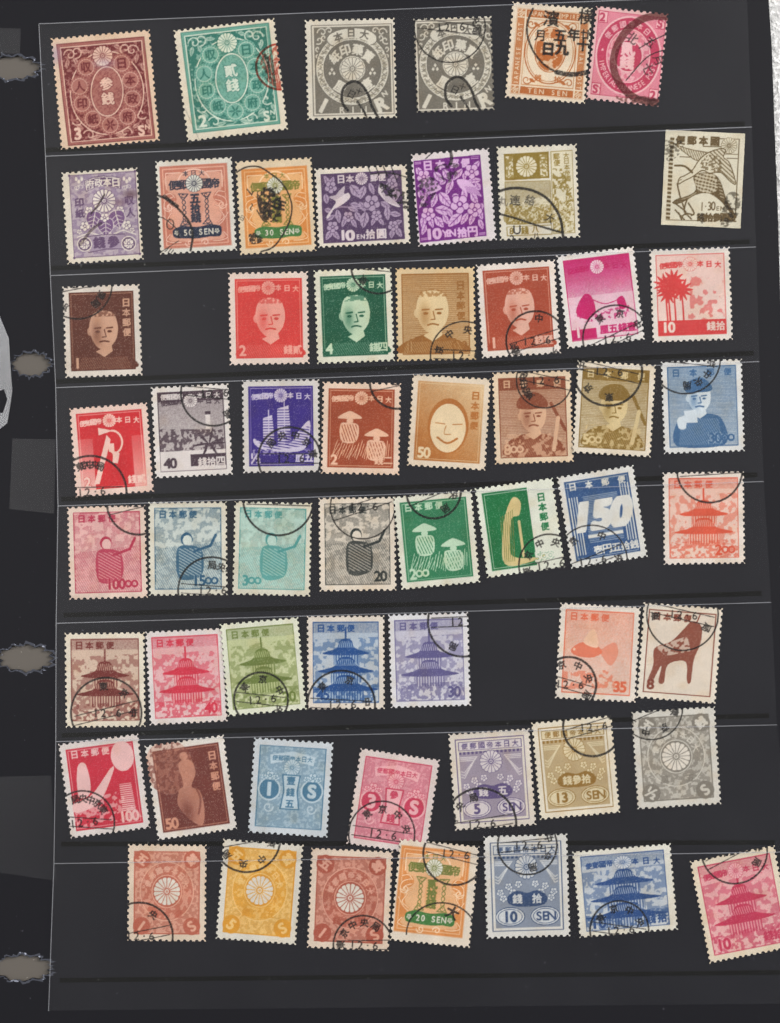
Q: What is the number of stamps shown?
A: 57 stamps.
